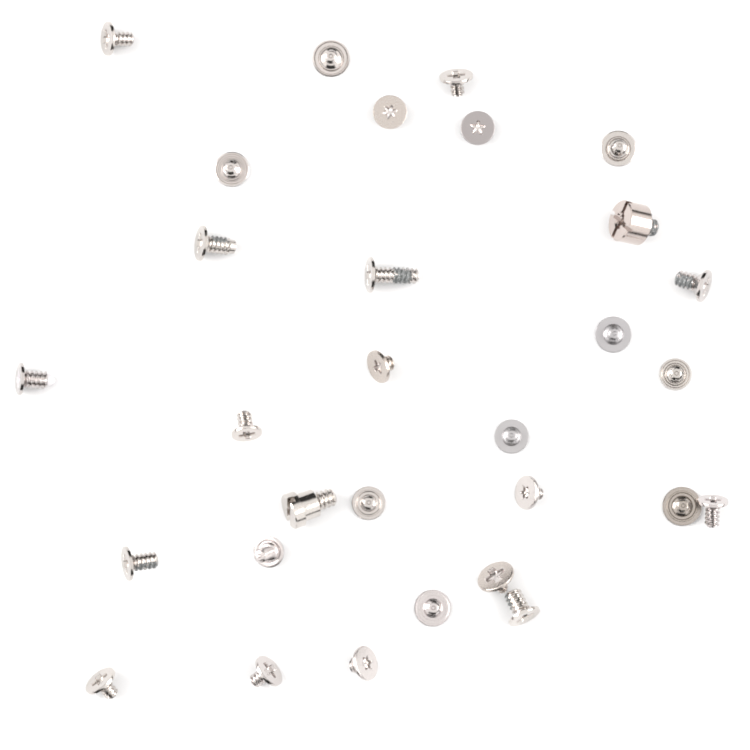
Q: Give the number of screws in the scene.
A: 30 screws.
